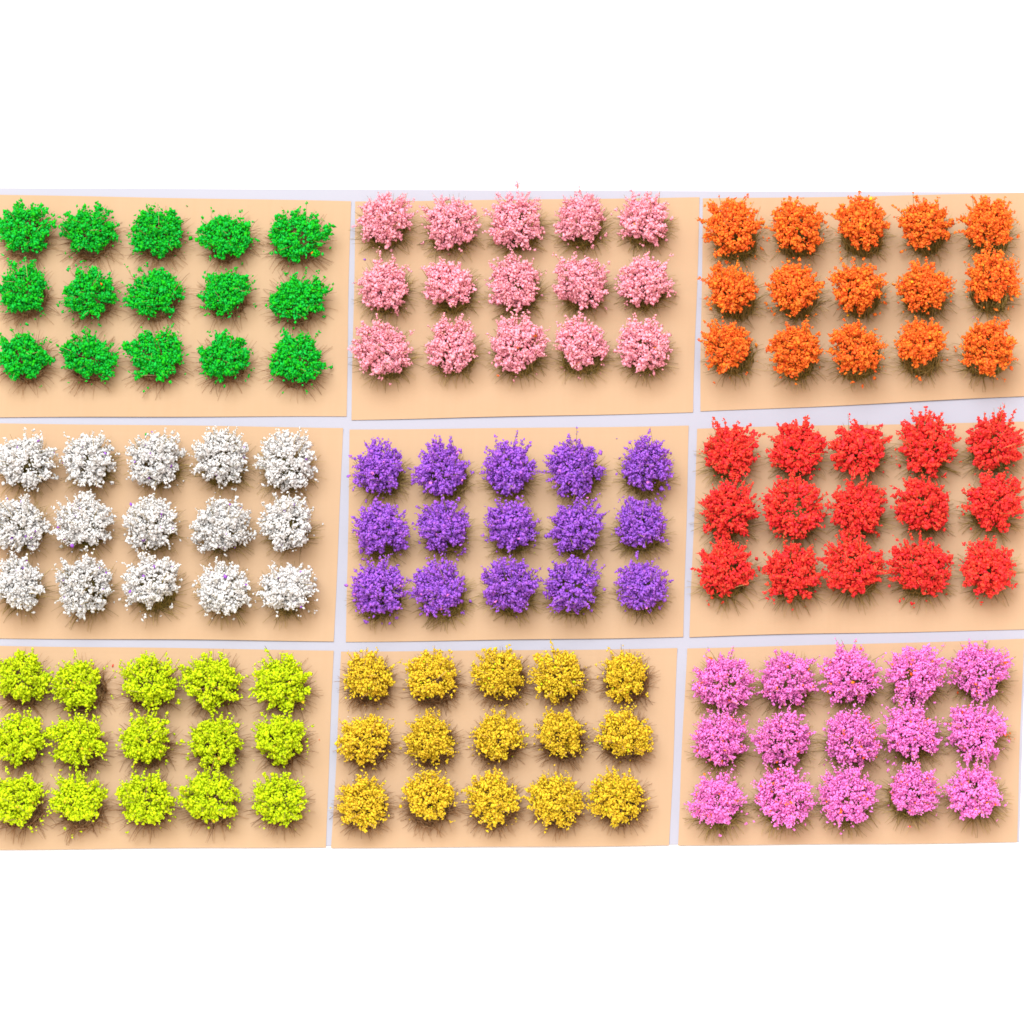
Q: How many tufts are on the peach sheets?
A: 135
